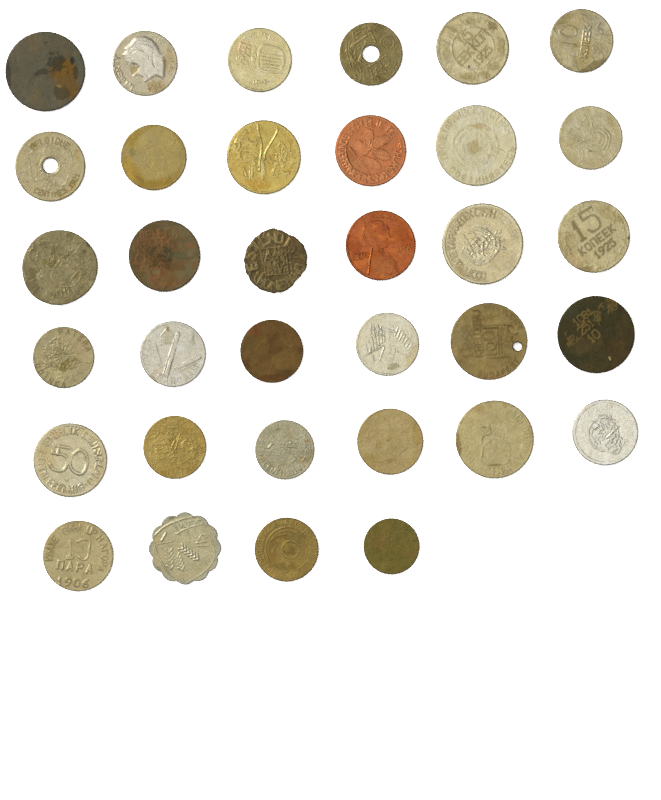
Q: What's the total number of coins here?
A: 34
